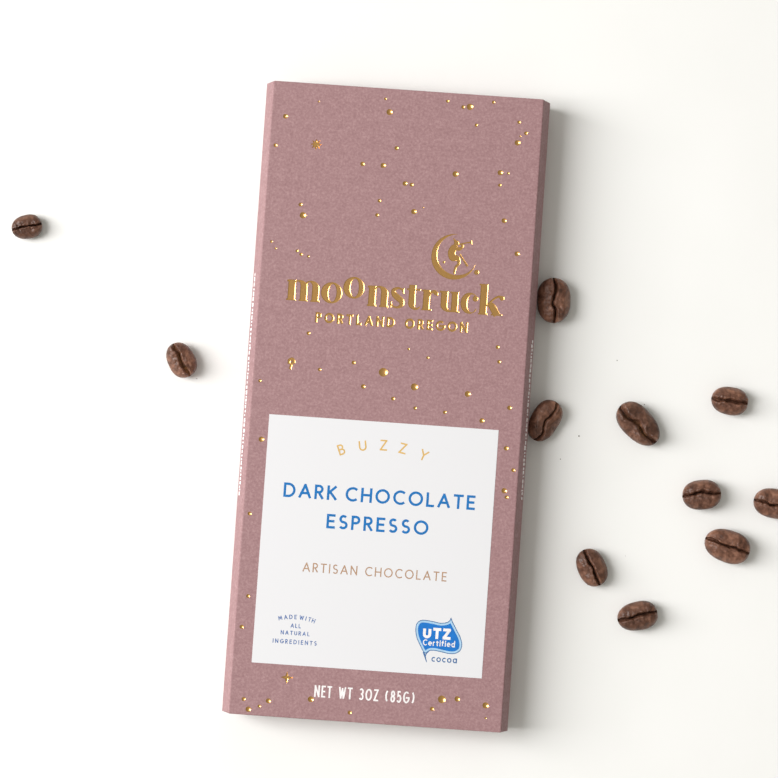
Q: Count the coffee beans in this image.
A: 11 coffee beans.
